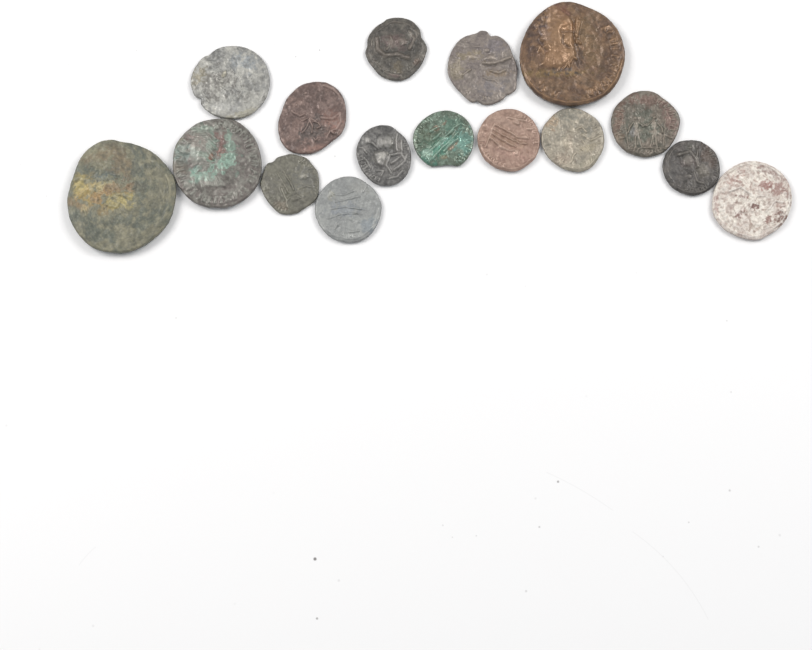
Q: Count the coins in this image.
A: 16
